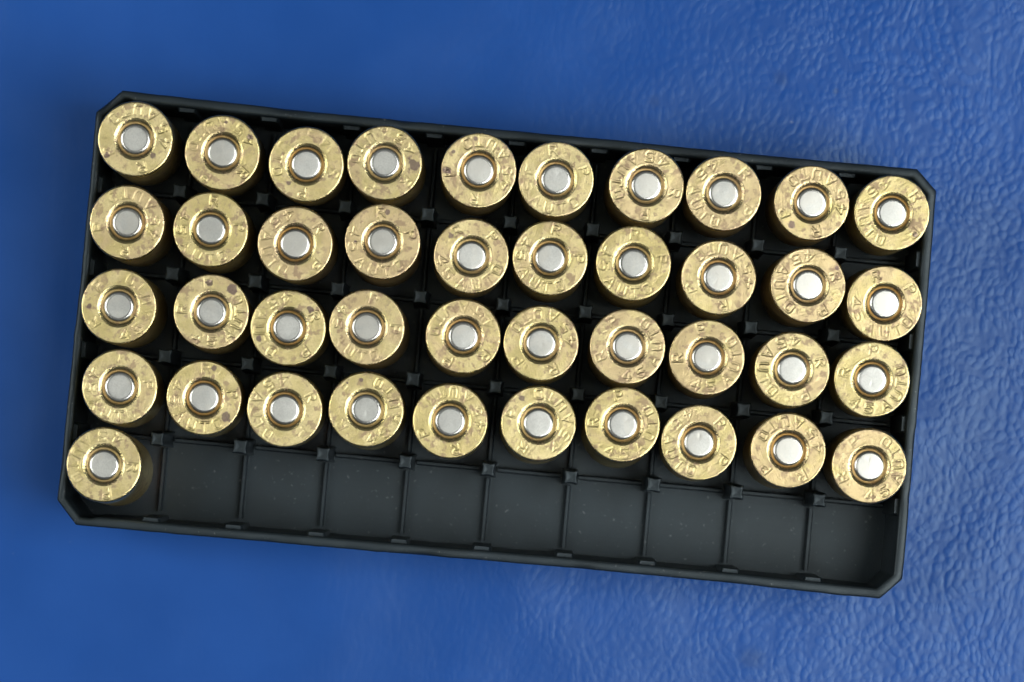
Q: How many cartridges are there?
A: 41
